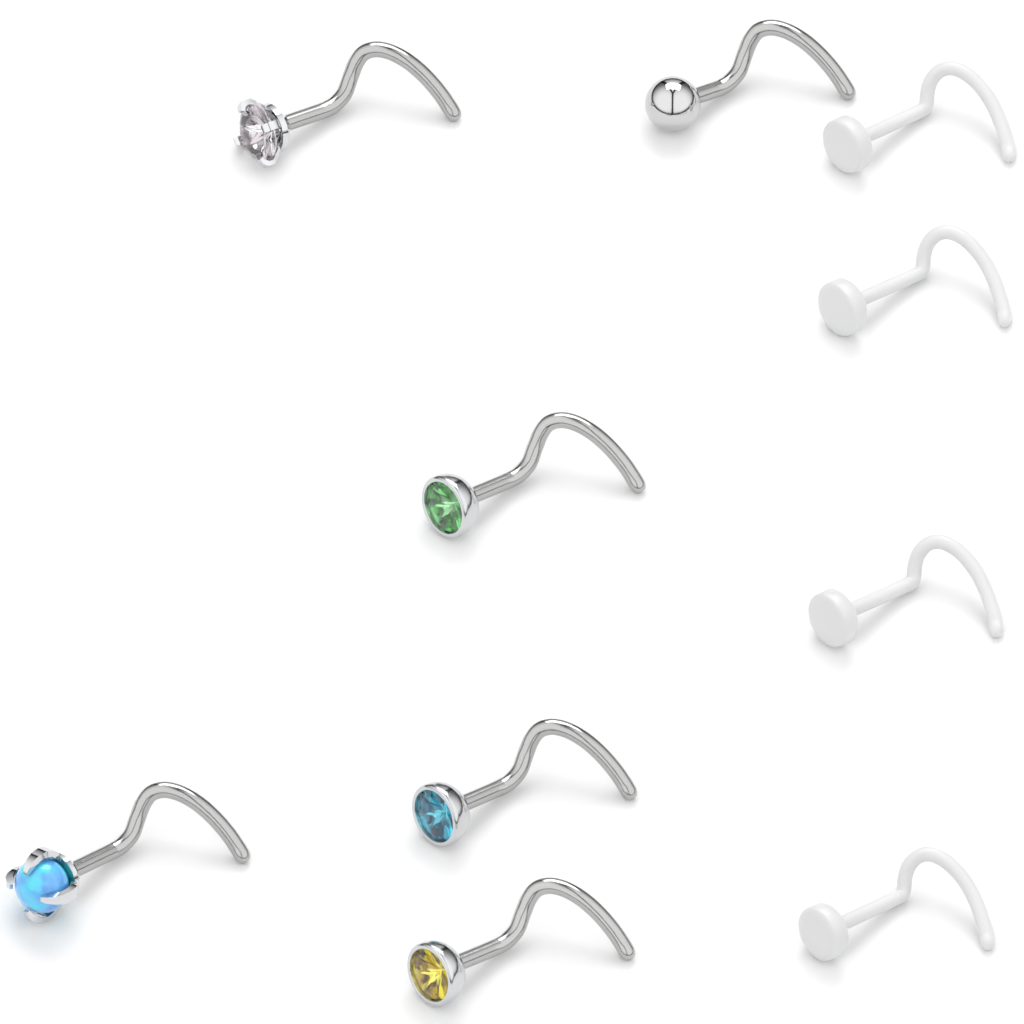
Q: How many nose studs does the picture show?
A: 10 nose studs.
